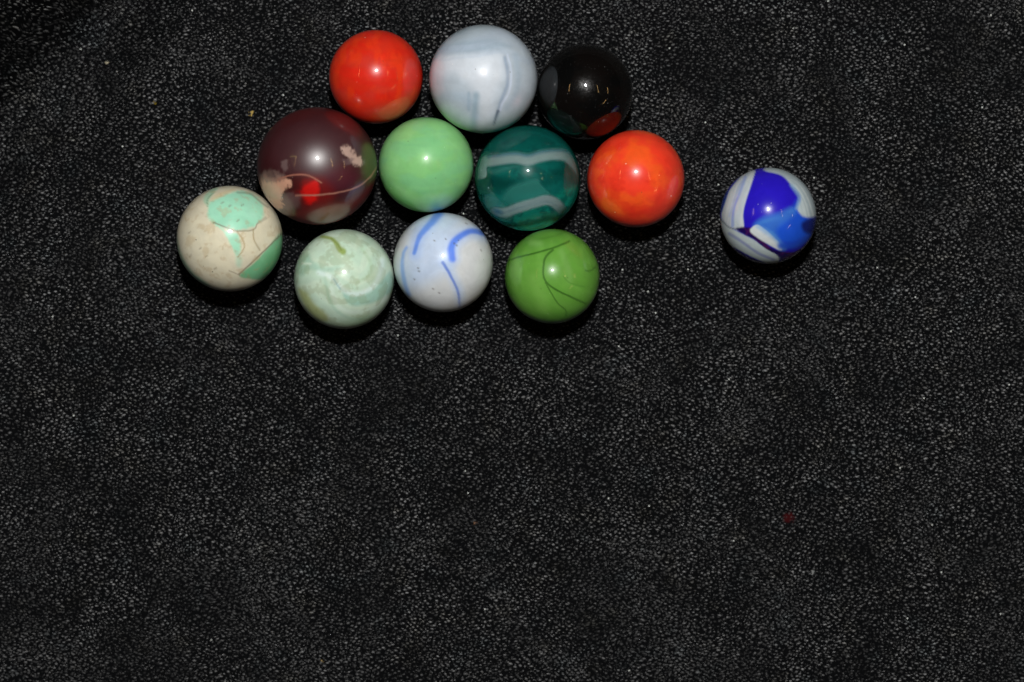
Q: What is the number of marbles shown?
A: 12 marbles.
